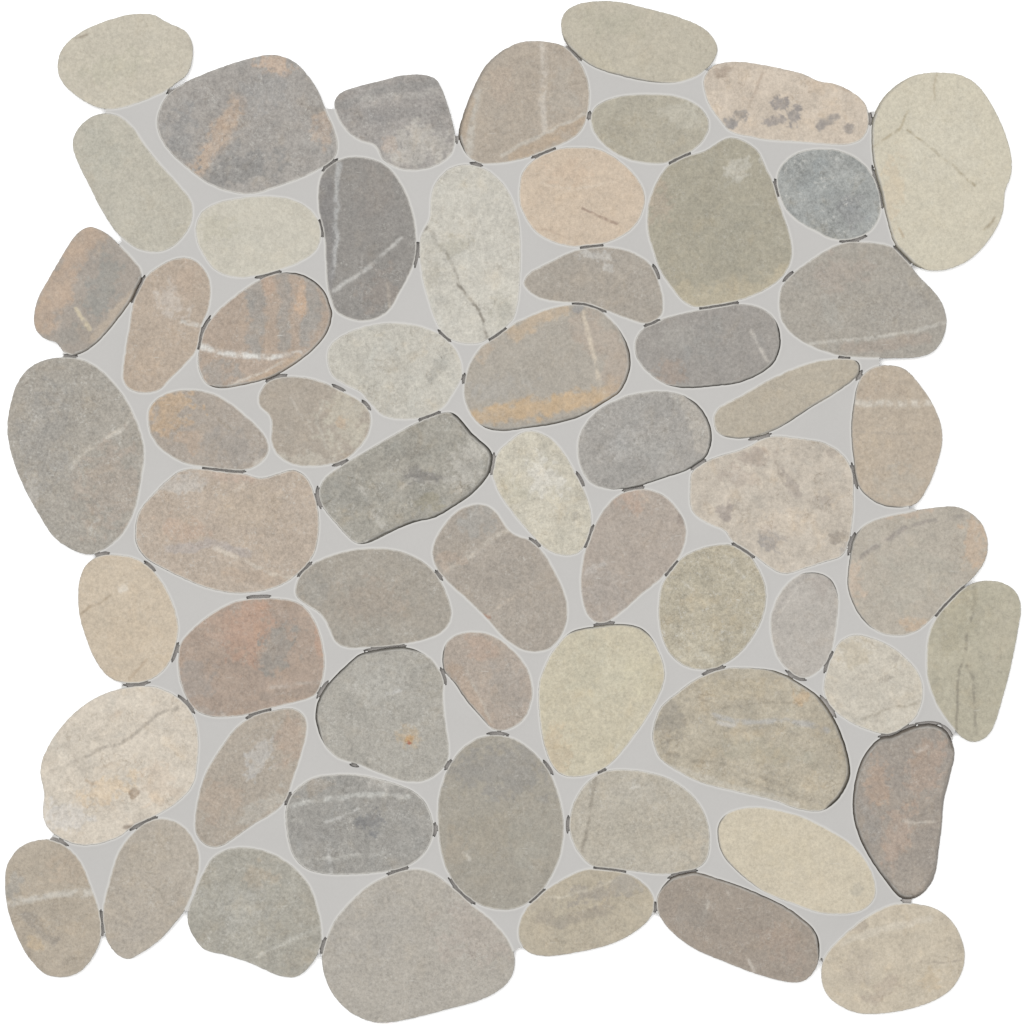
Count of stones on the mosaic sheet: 61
